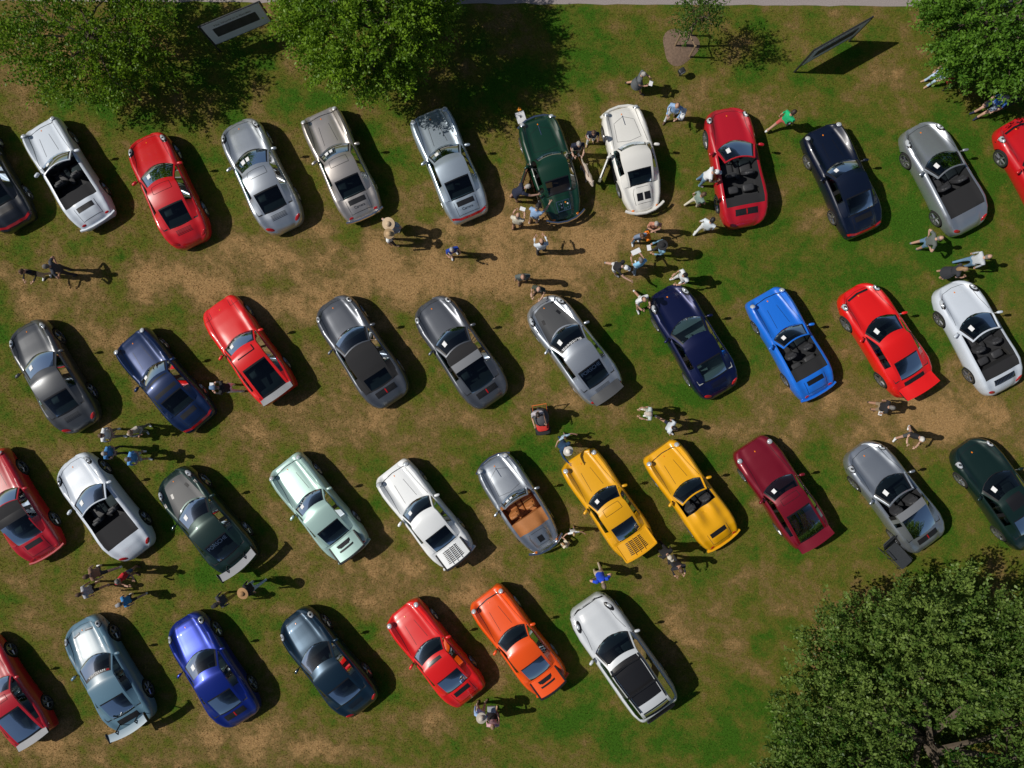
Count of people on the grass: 56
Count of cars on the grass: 40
